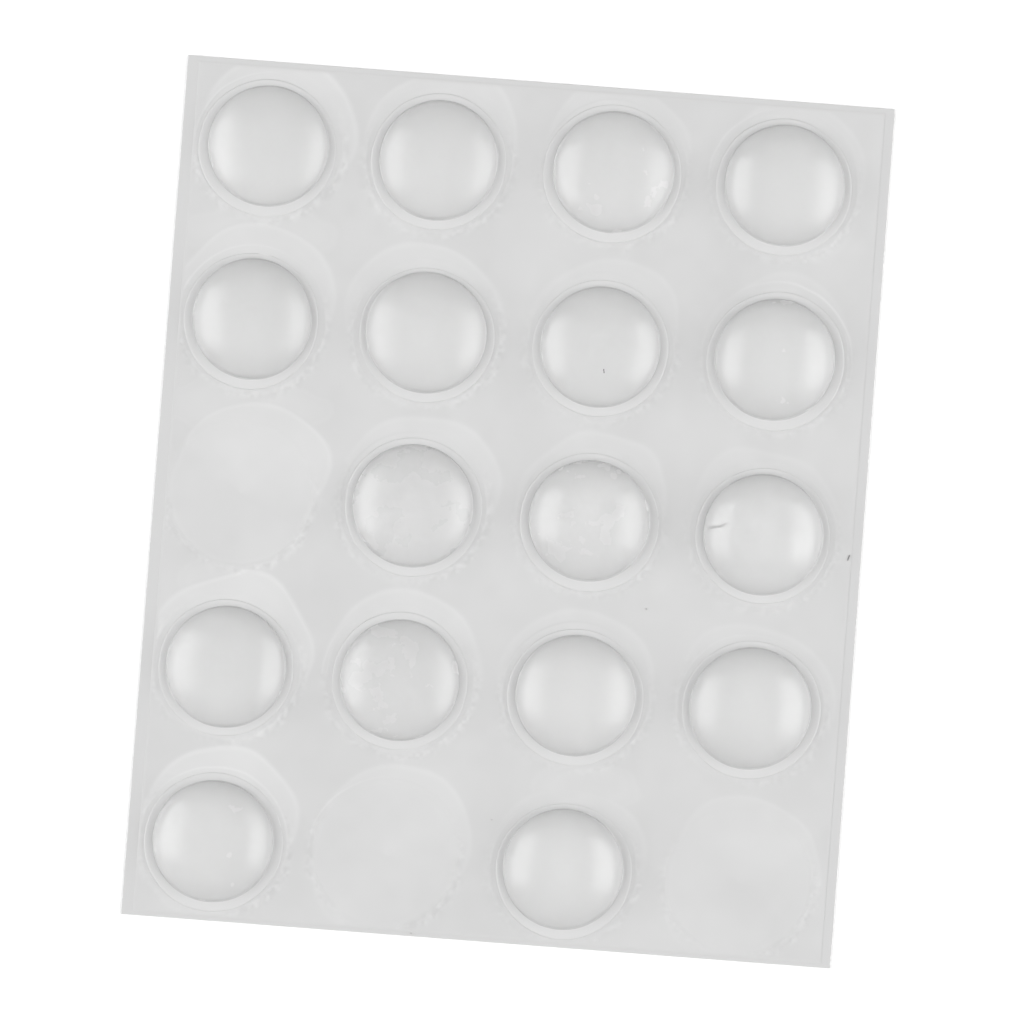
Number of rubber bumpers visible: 17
